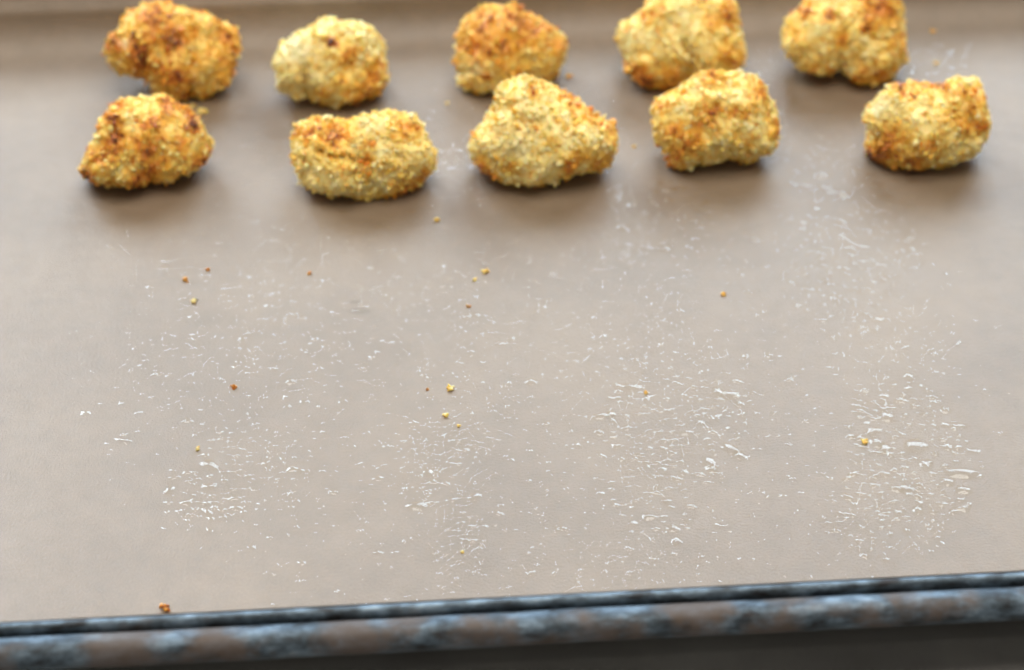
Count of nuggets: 10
